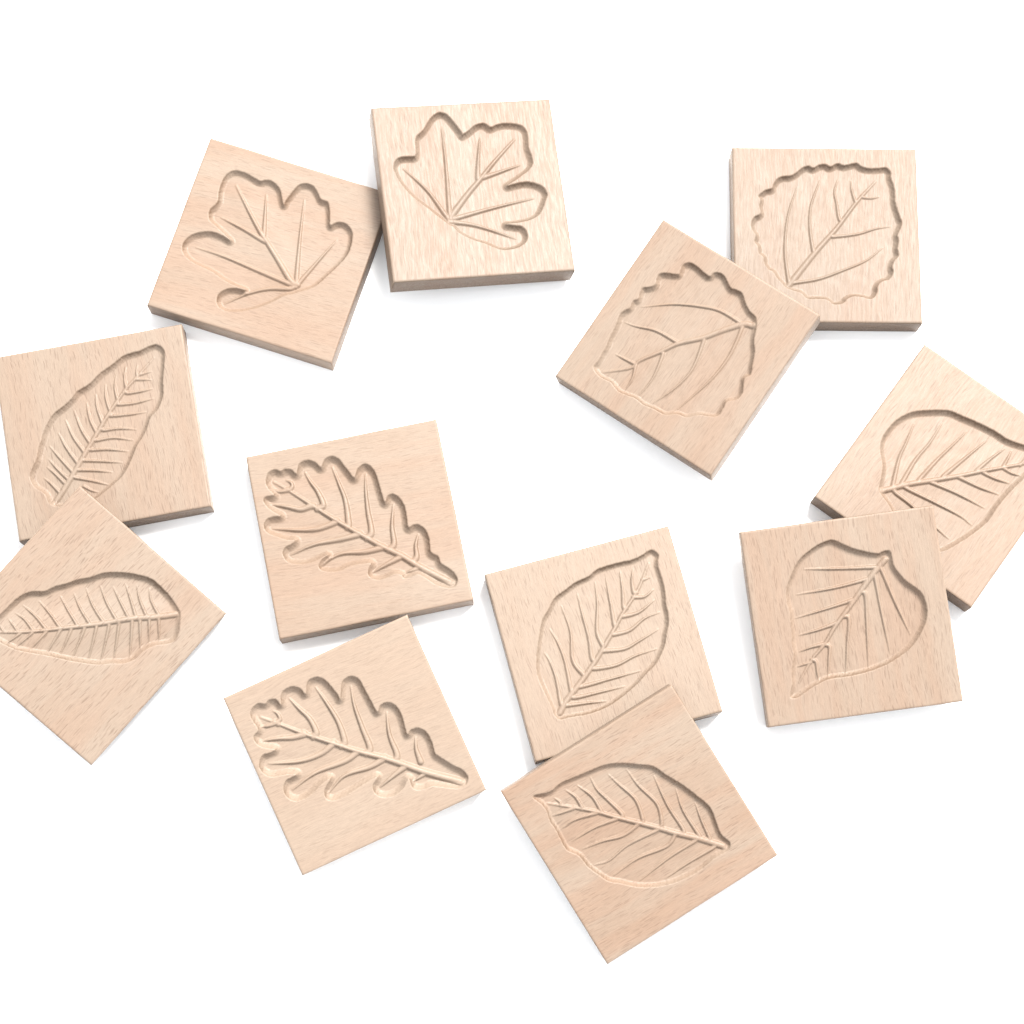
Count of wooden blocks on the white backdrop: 12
